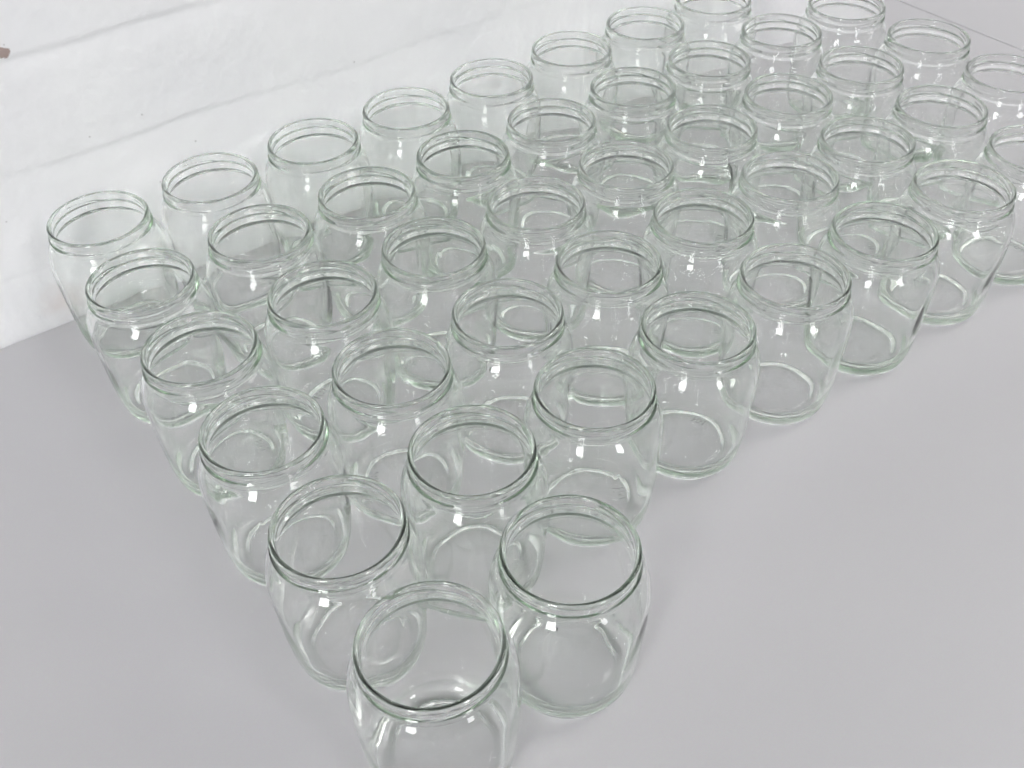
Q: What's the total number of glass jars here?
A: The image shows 45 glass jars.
